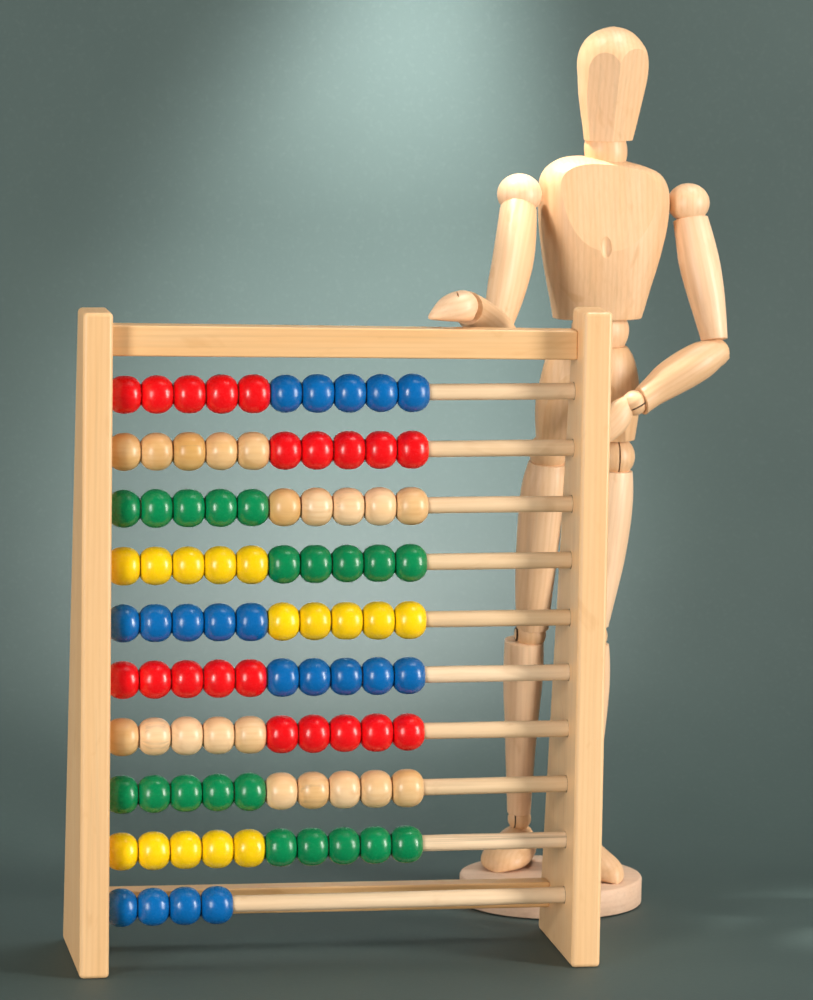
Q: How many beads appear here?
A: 94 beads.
